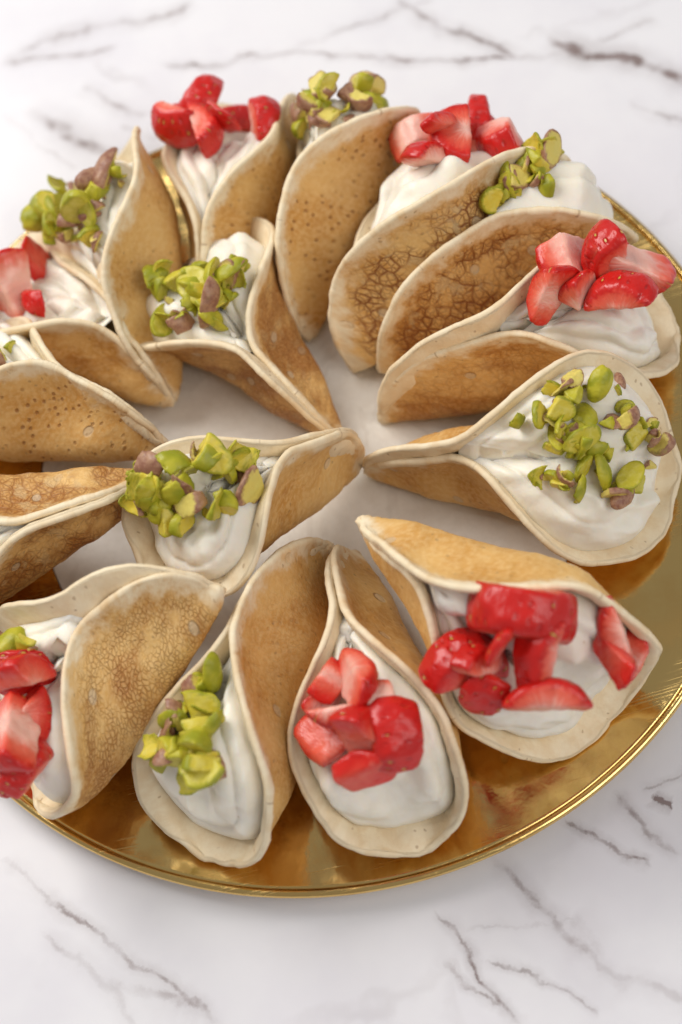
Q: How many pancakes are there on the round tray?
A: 16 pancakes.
